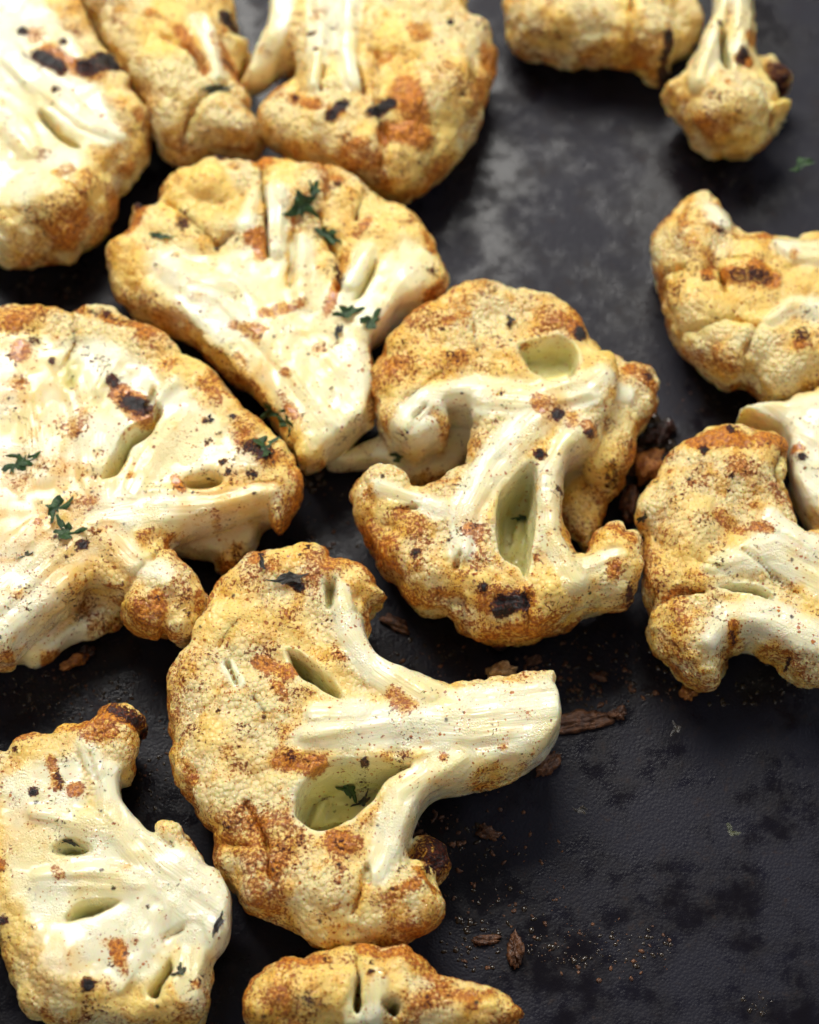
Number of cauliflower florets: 14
